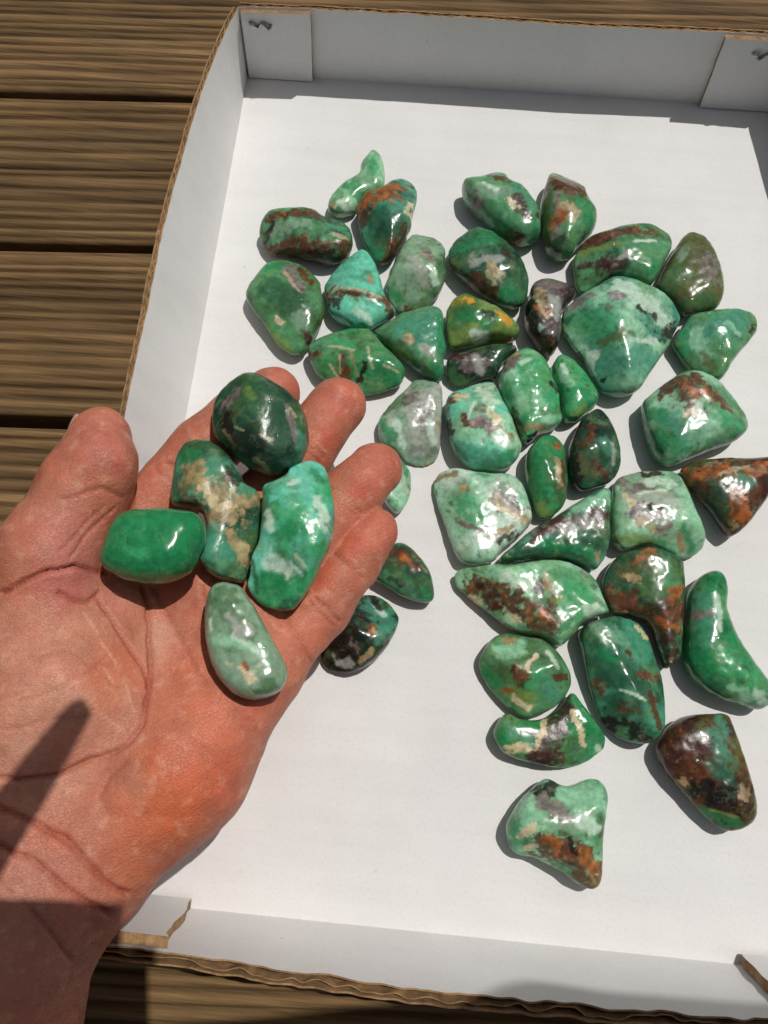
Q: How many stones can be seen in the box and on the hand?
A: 45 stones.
